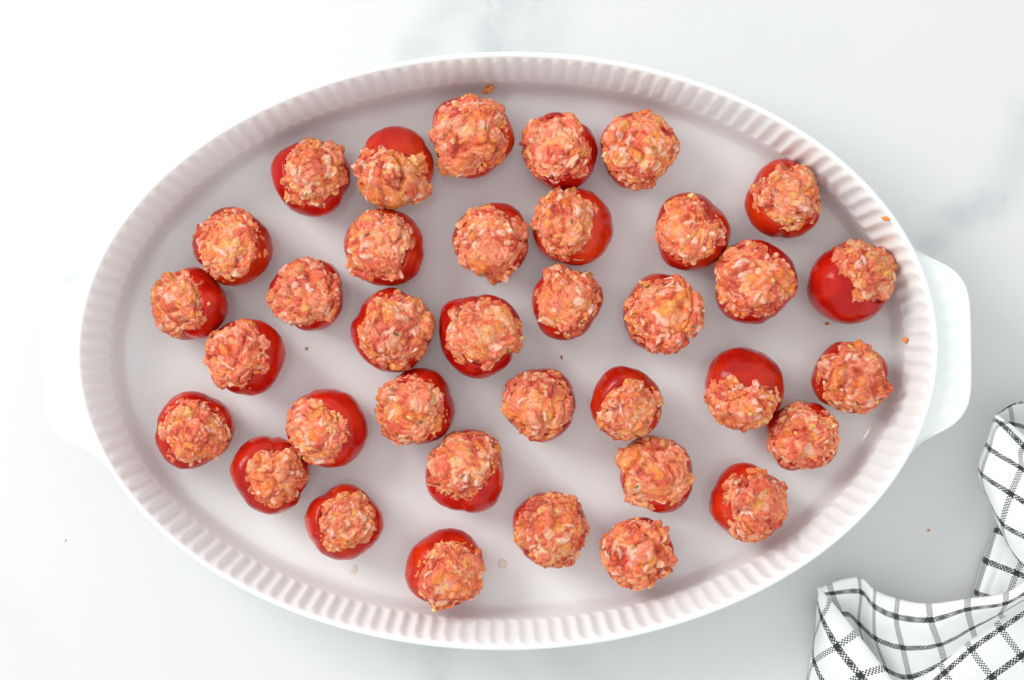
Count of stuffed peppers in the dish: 36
